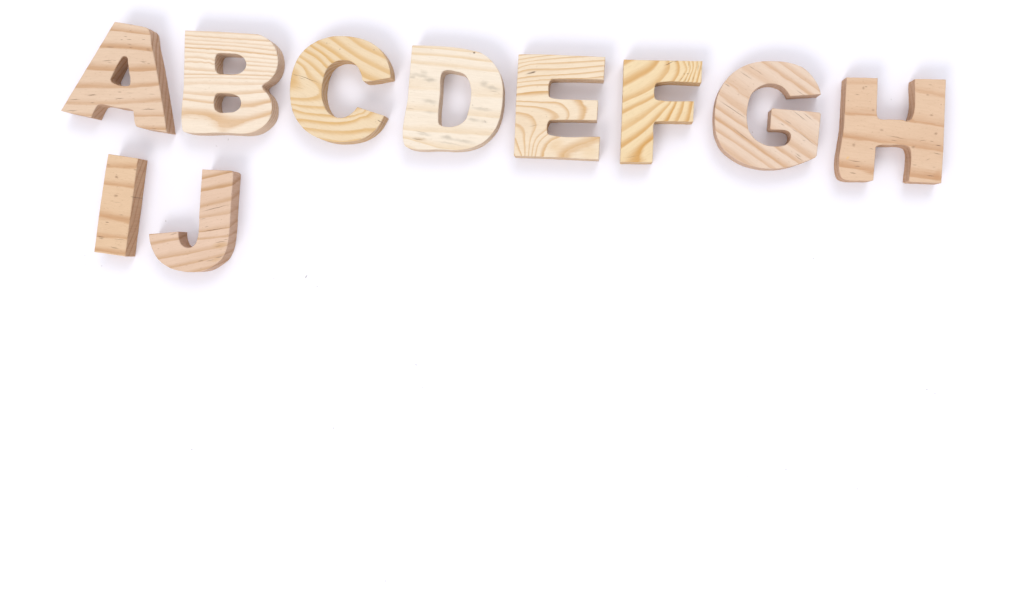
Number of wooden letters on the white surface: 10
